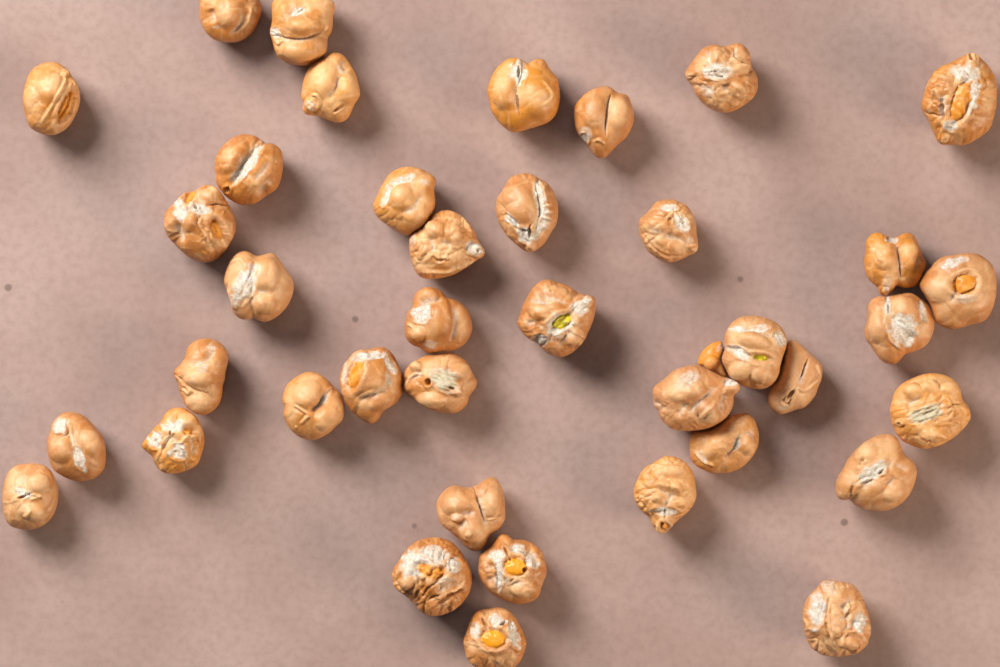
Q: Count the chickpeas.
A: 40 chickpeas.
